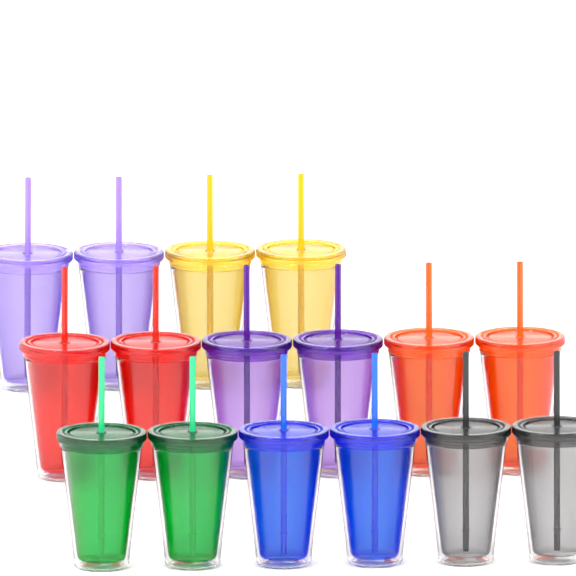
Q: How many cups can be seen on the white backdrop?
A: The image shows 16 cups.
